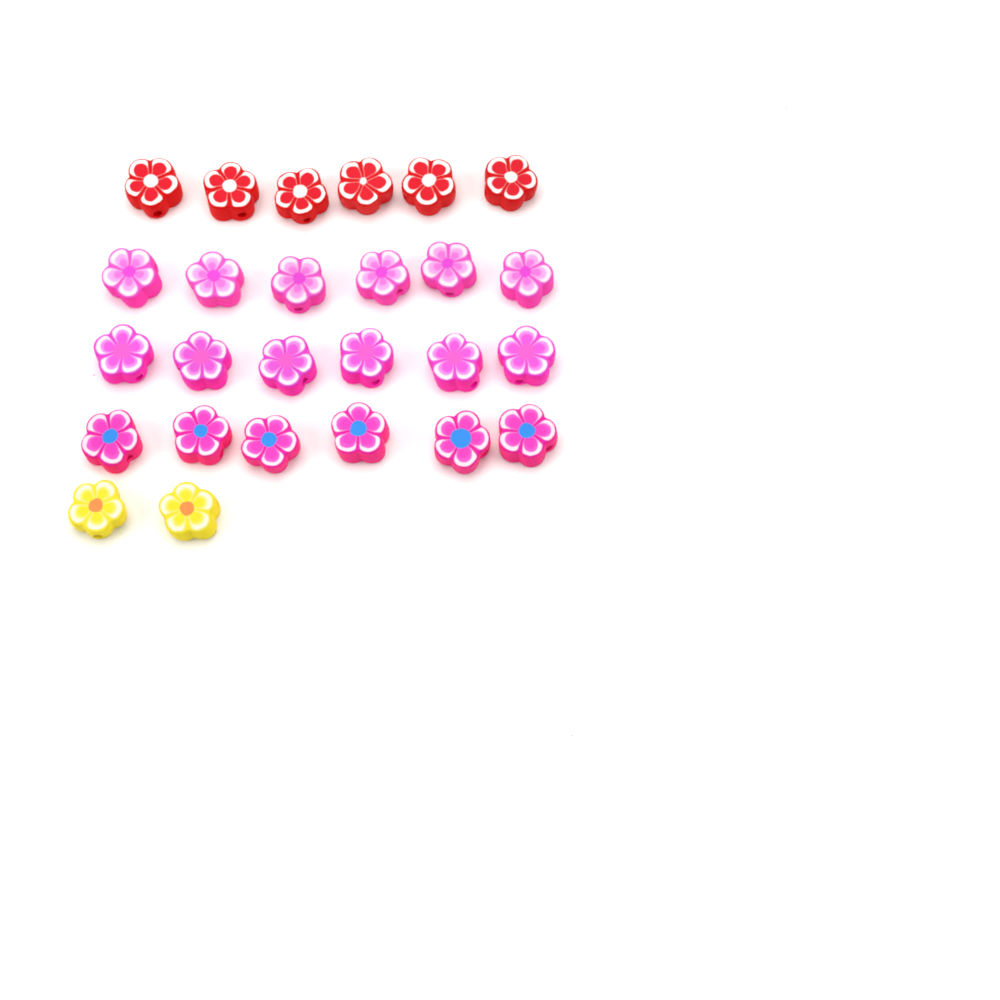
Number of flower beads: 26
